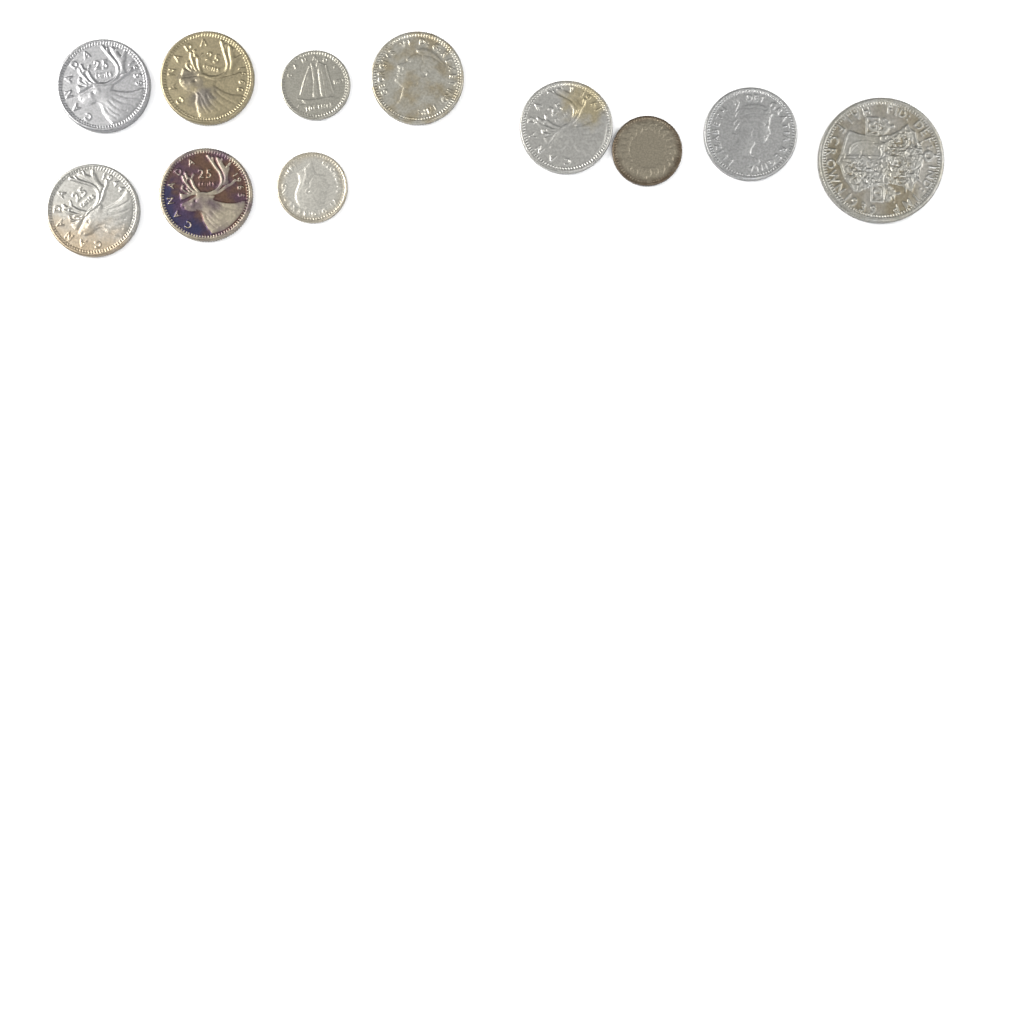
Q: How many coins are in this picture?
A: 11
